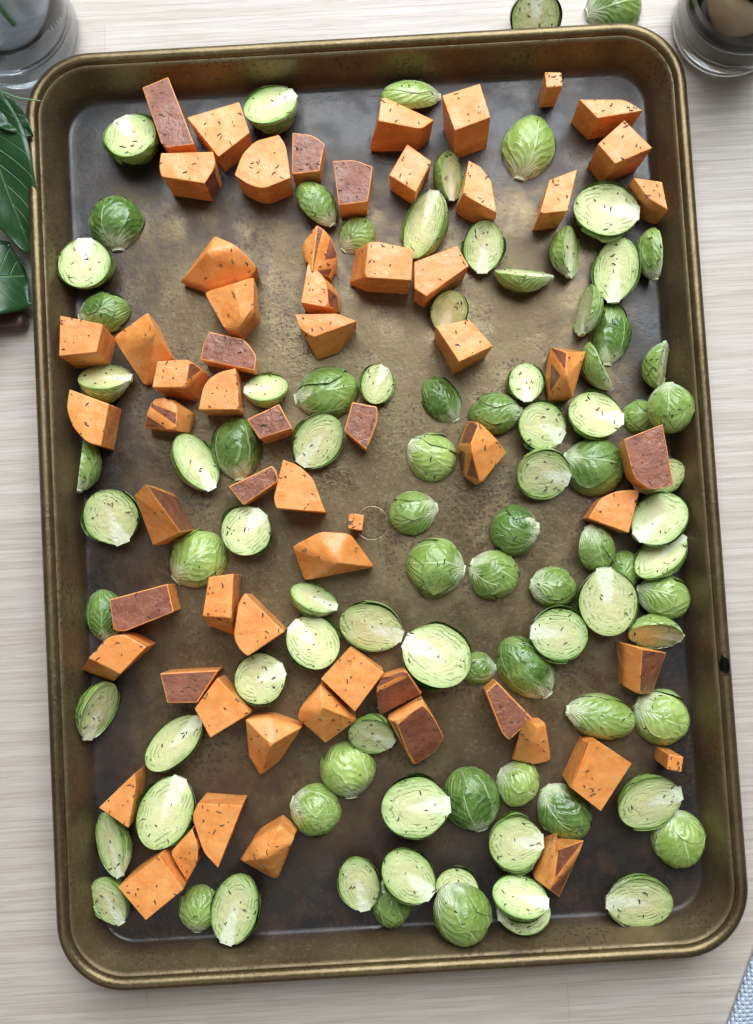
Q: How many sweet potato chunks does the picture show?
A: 63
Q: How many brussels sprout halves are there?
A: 94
